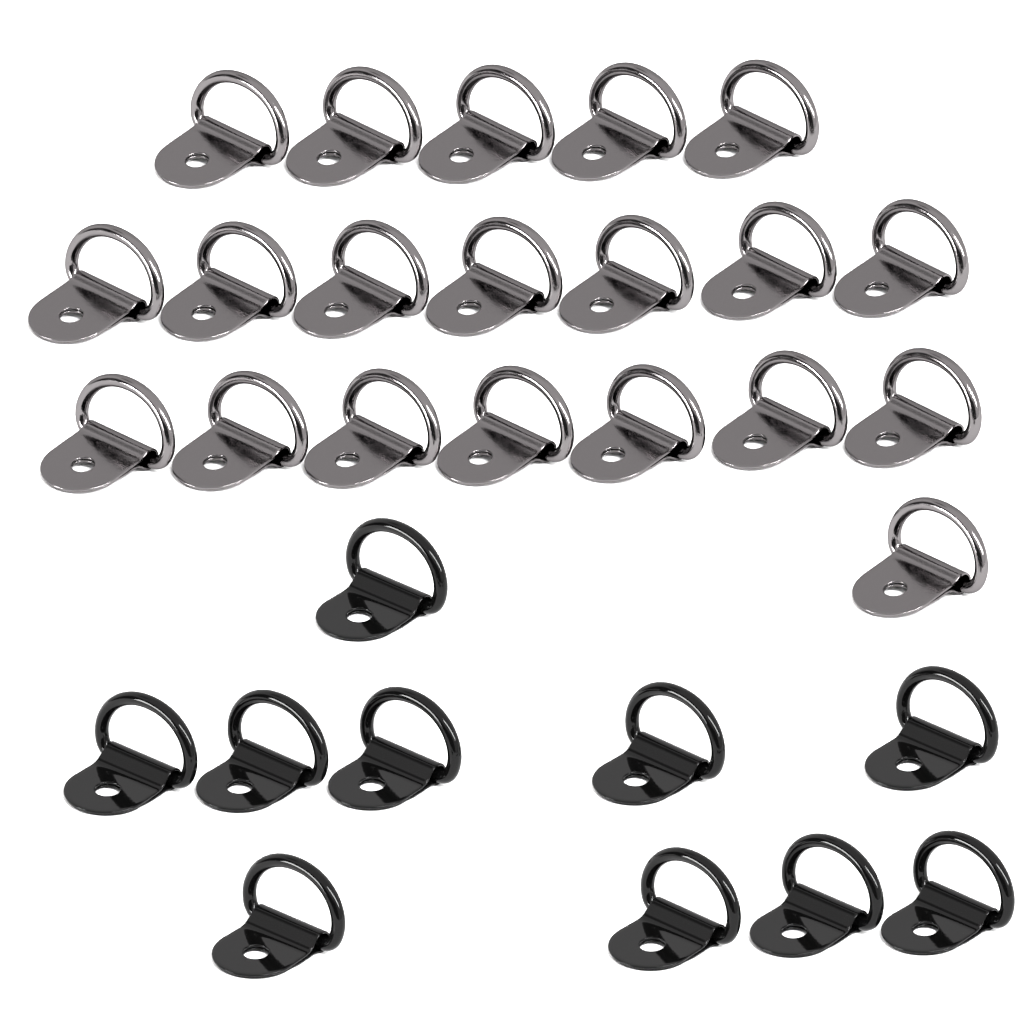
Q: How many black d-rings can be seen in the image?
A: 10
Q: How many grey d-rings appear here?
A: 20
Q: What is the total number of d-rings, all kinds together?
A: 30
